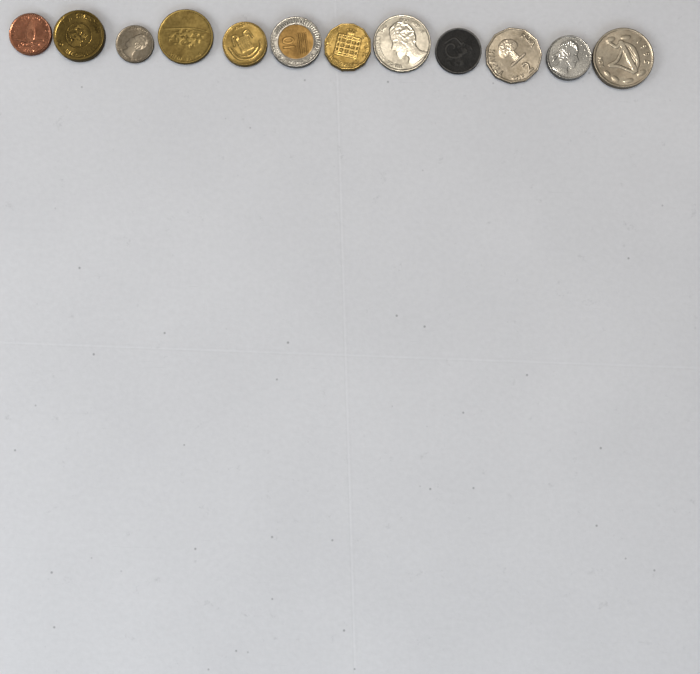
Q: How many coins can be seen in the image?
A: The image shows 12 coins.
